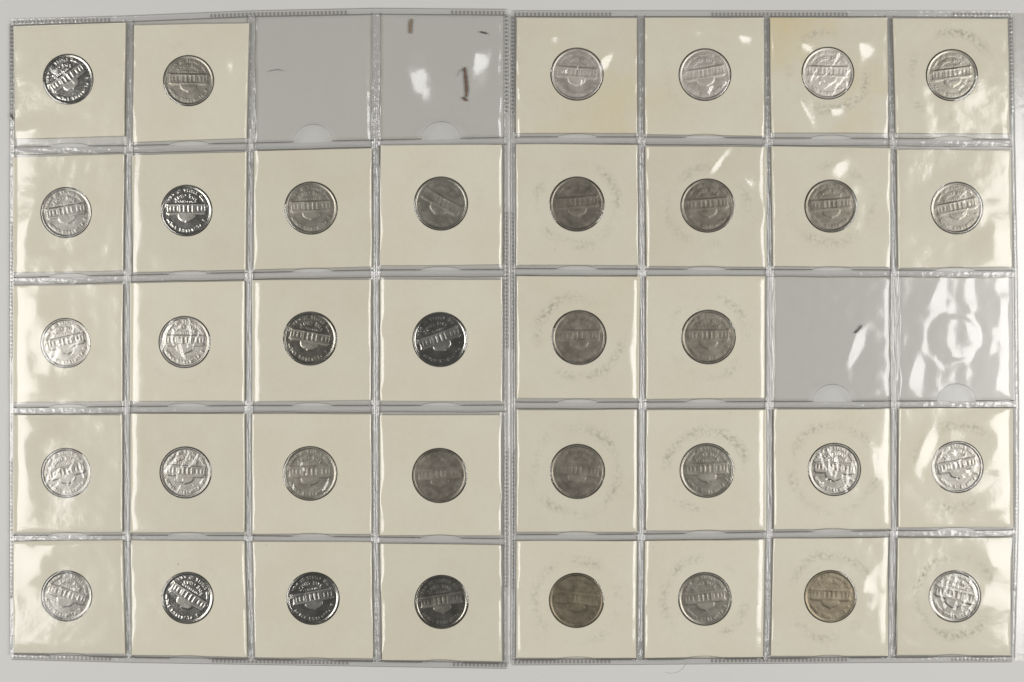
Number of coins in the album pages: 36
